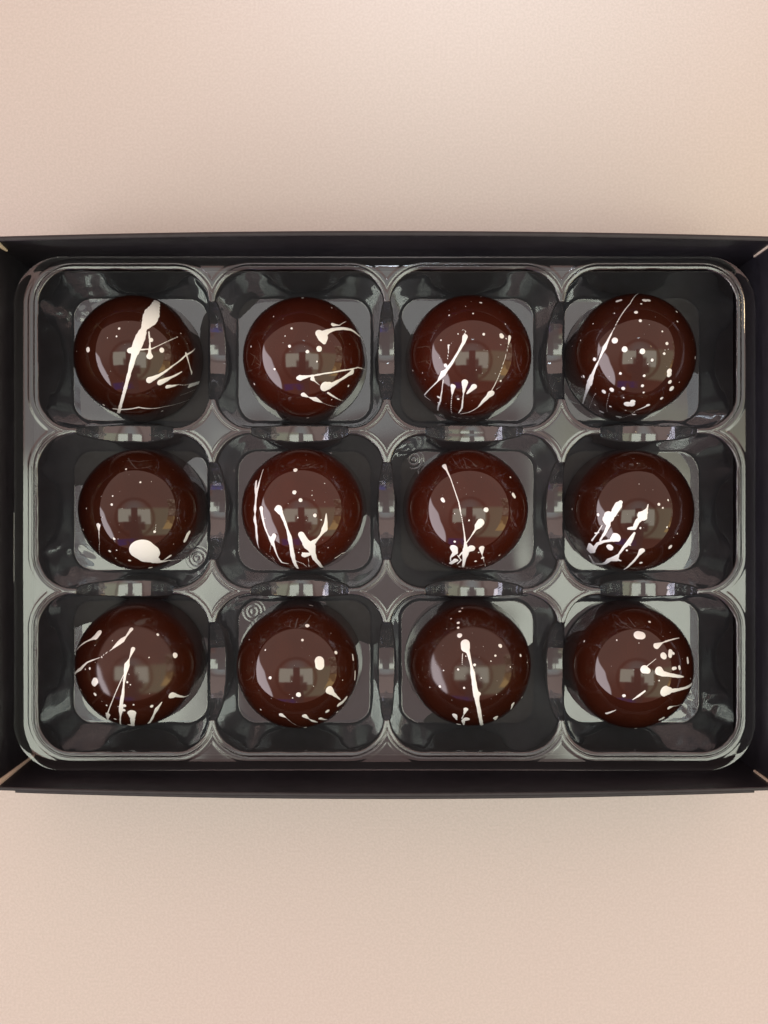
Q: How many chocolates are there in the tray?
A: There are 12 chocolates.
